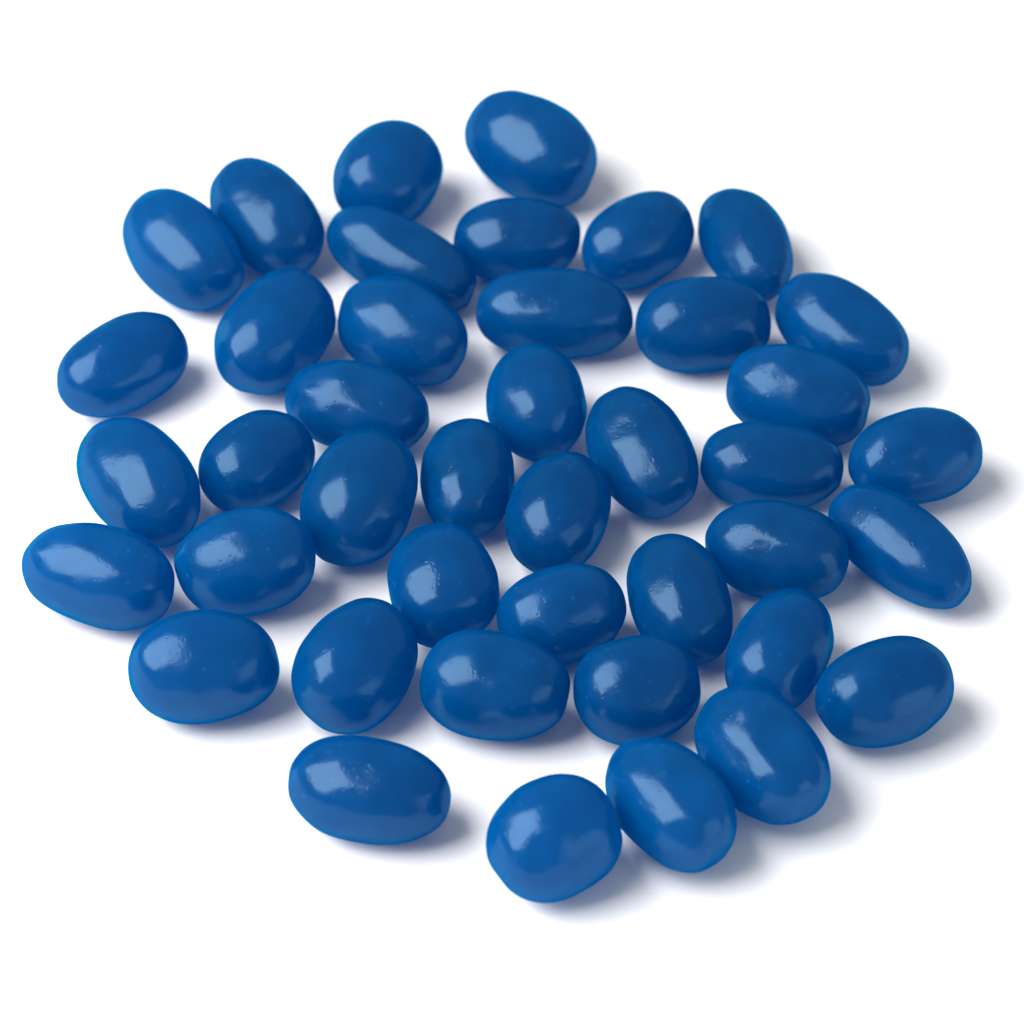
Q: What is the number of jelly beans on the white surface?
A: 42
